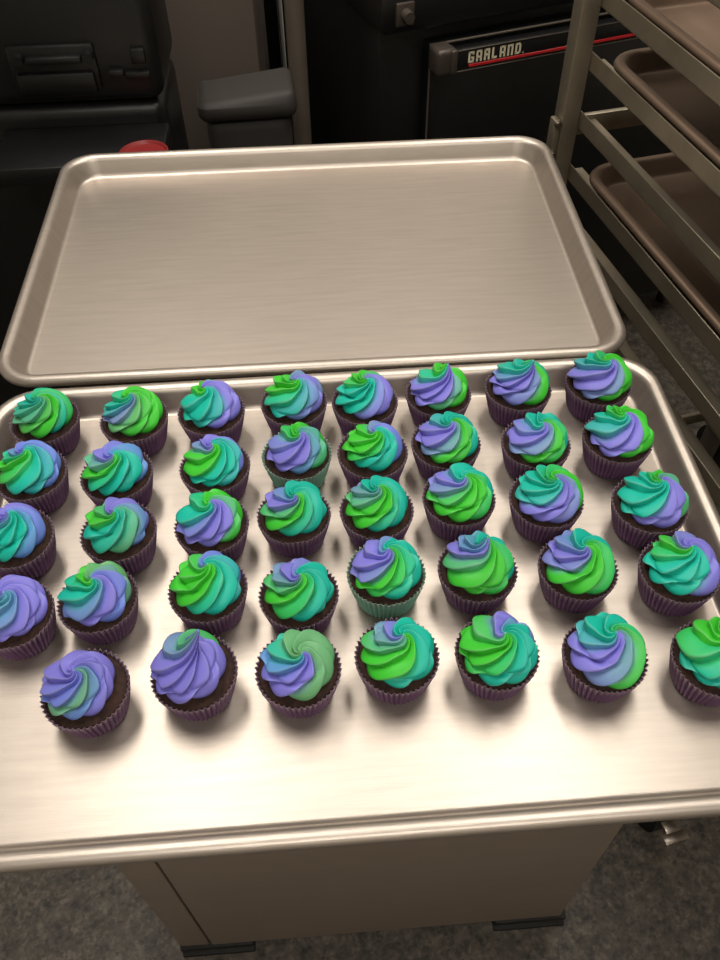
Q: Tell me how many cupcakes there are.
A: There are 39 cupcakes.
